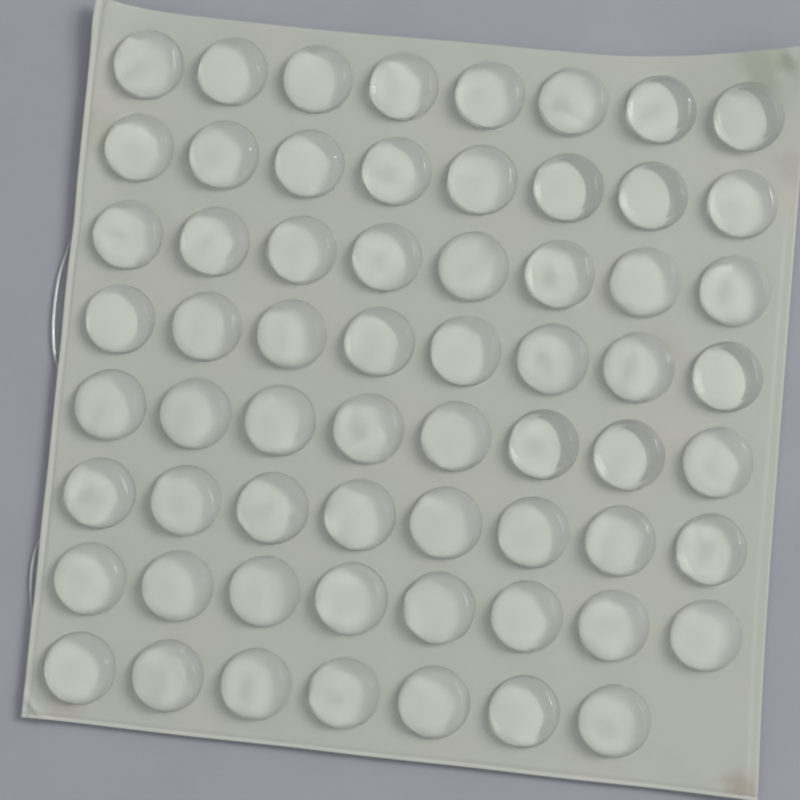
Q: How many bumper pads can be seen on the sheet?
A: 63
